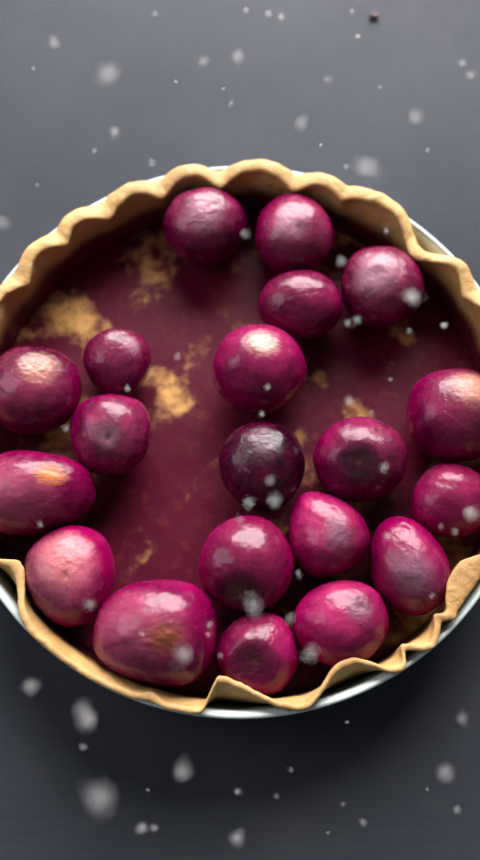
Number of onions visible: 20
